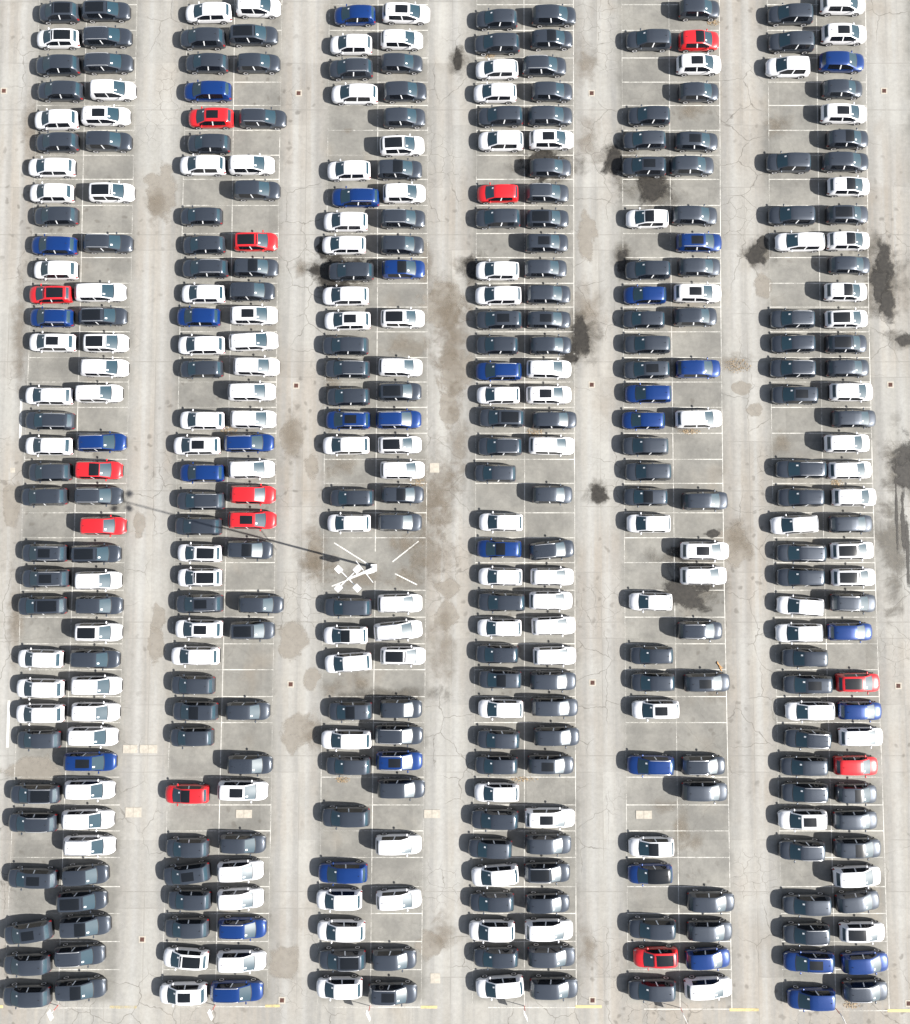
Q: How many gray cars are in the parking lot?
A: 194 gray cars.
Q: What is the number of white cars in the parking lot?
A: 136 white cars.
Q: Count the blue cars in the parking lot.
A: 33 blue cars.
